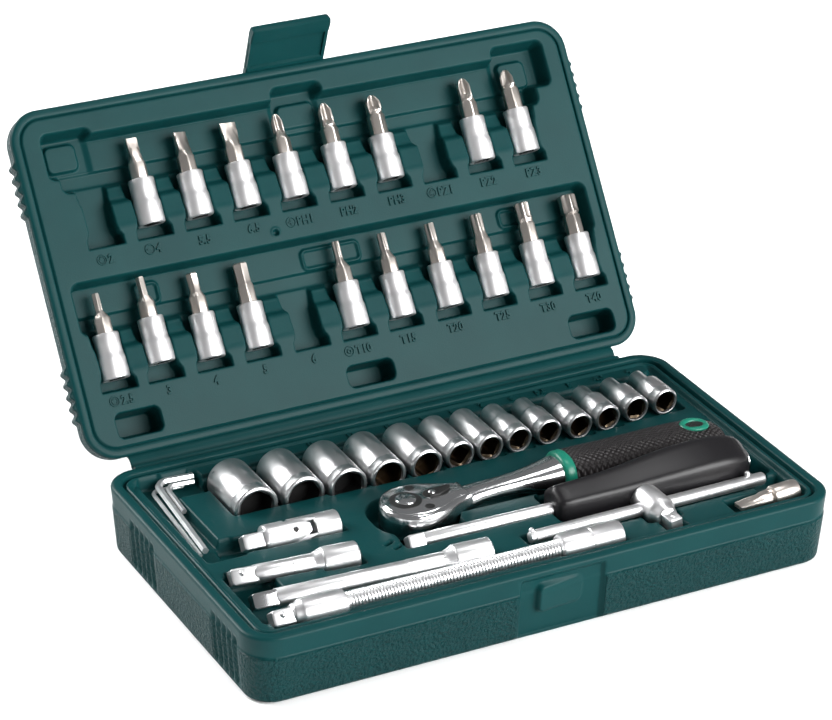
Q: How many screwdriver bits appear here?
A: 18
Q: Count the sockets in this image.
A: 13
